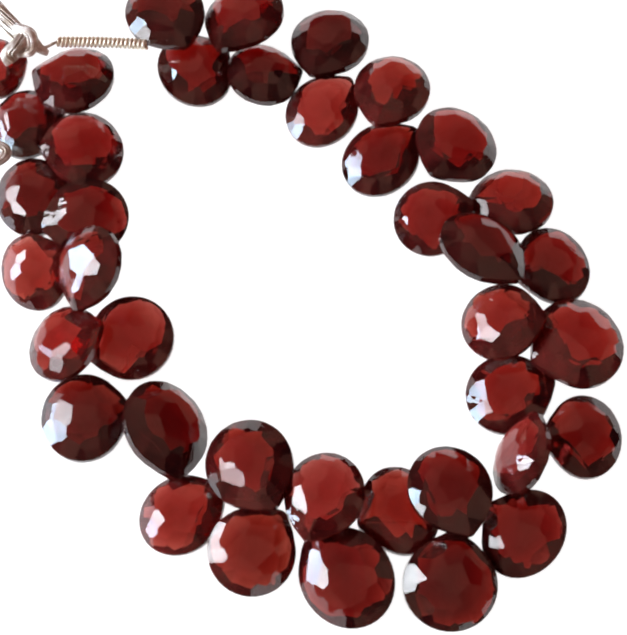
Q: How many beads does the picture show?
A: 39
